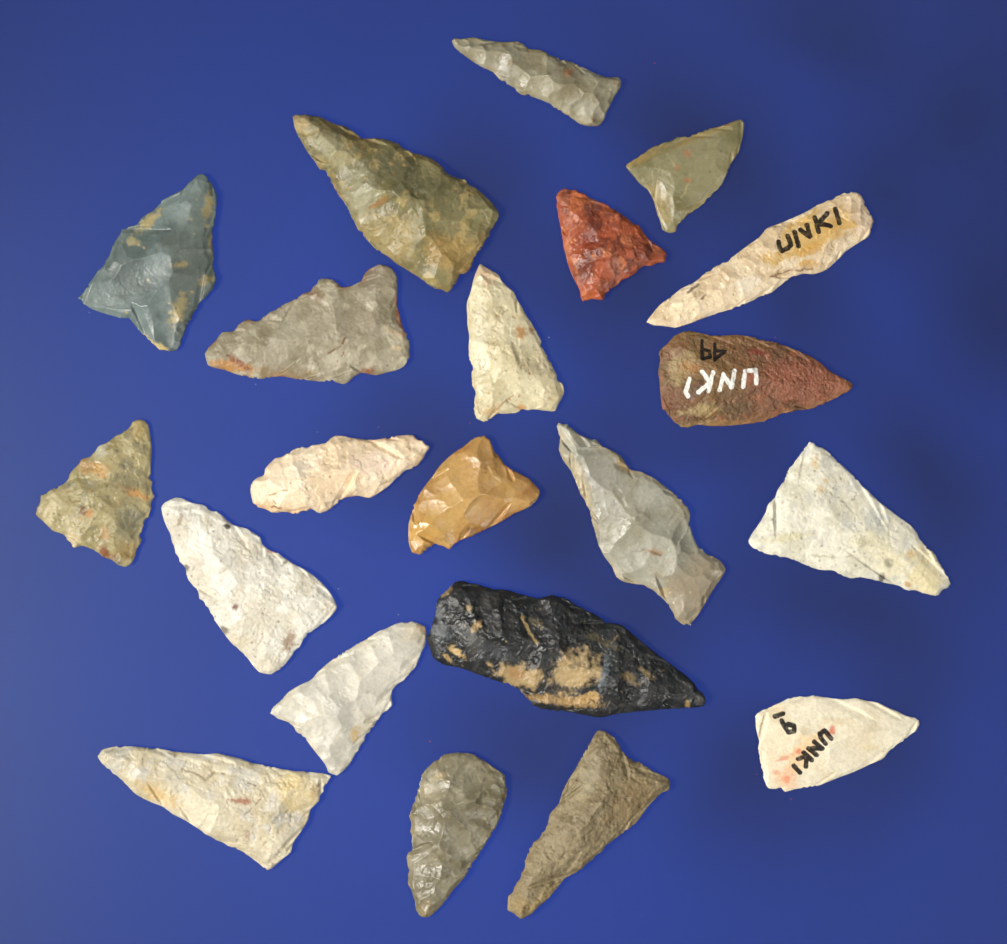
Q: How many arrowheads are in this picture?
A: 21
